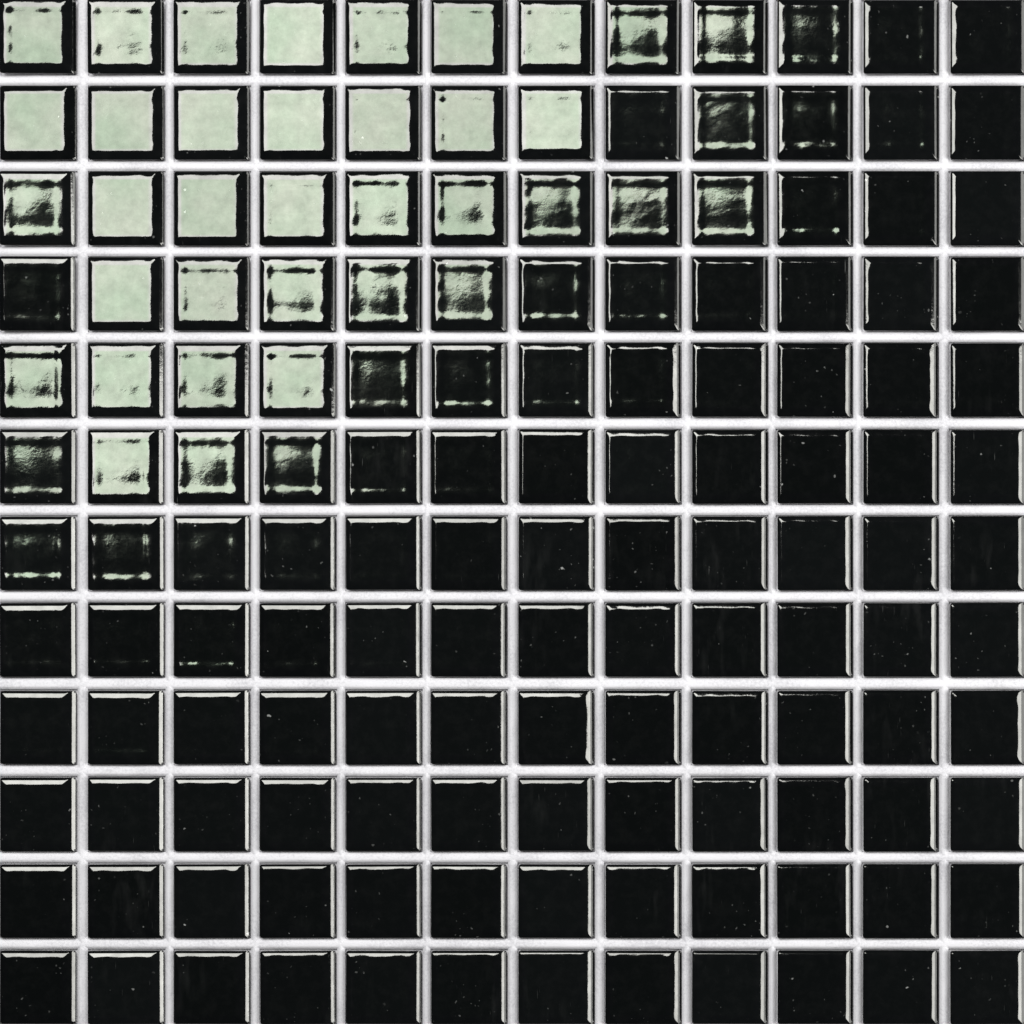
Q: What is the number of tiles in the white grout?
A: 144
